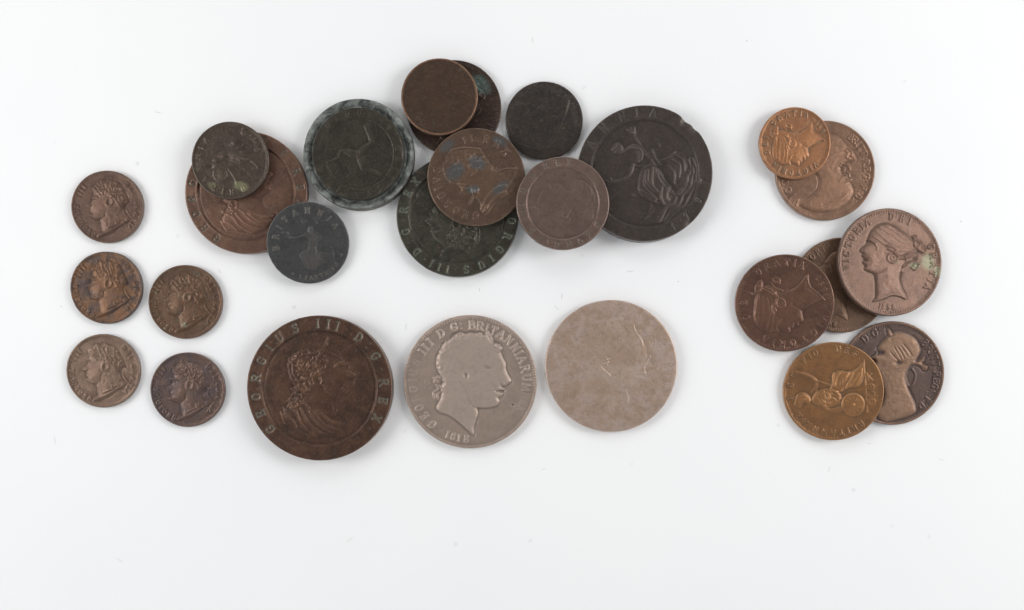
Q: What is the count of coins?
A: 26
